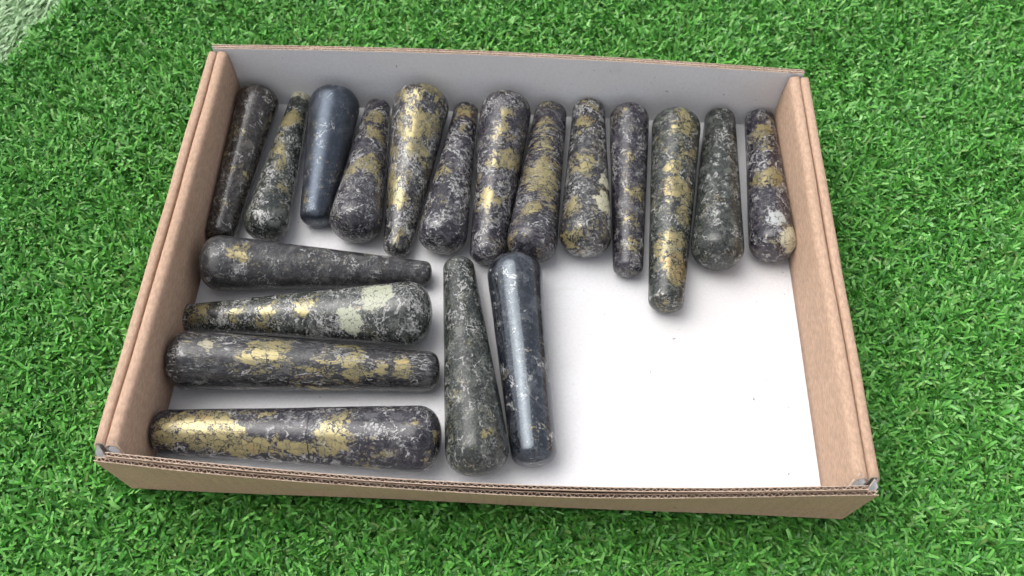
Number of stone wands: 19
